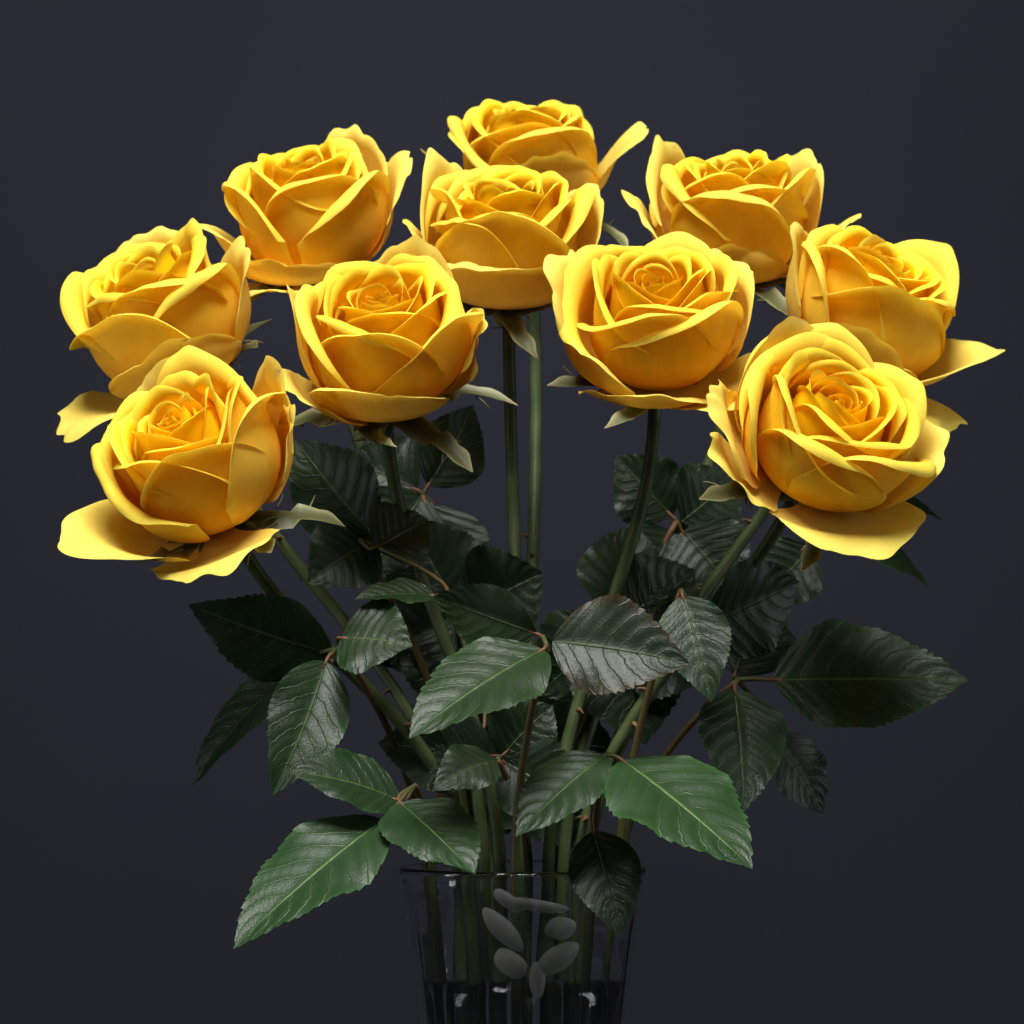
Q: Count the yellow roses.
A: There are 10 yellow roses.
